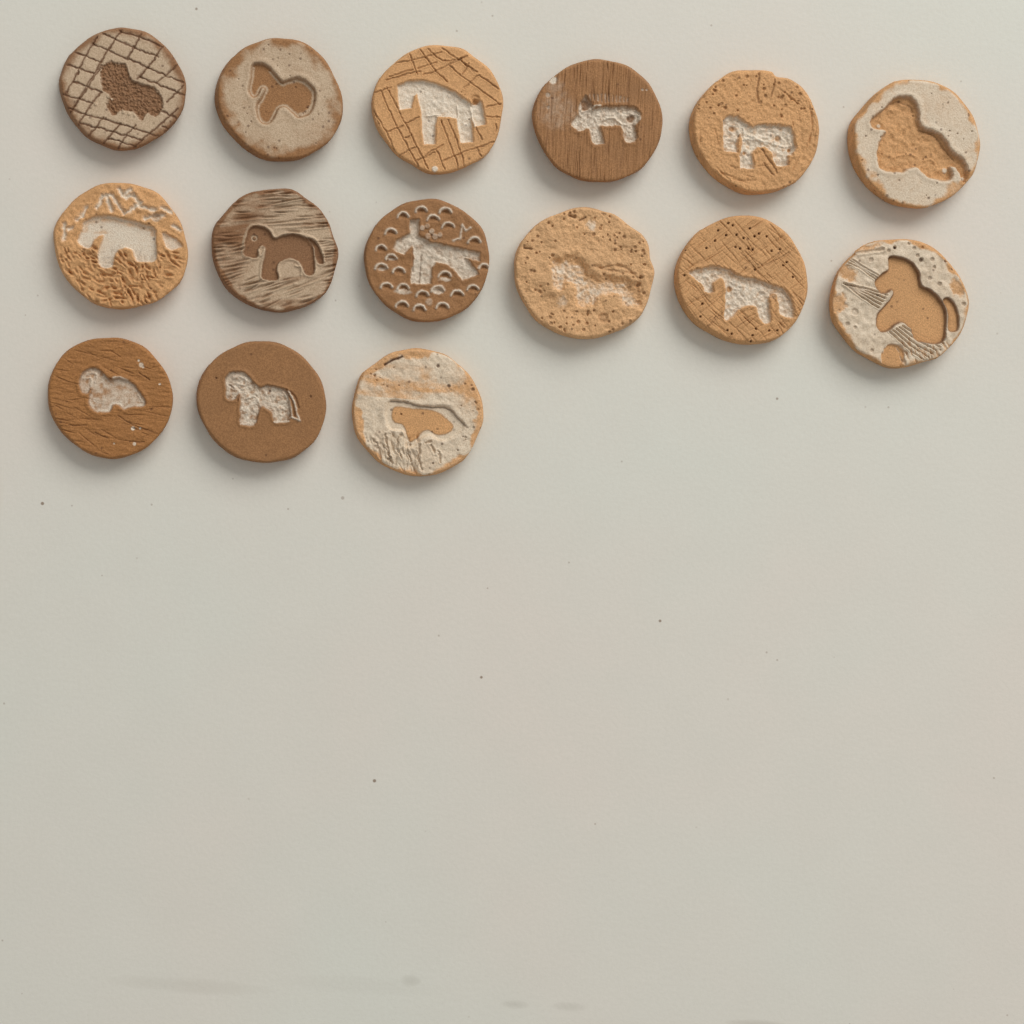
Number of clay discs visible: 15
